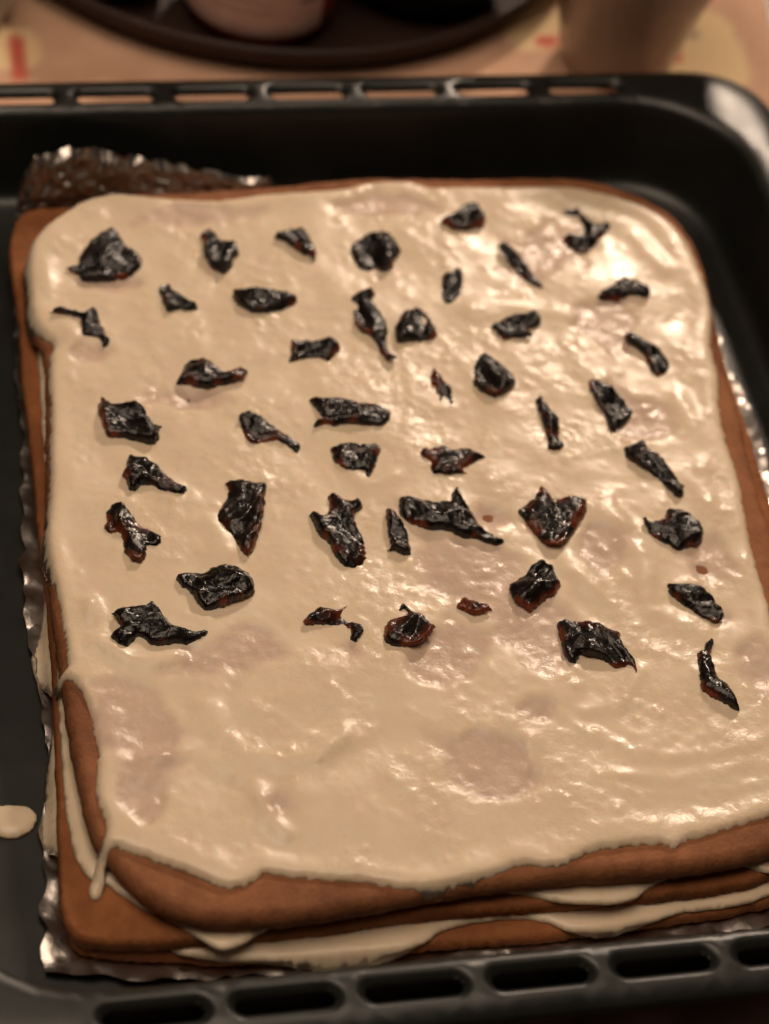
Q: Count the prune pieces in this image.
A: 45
